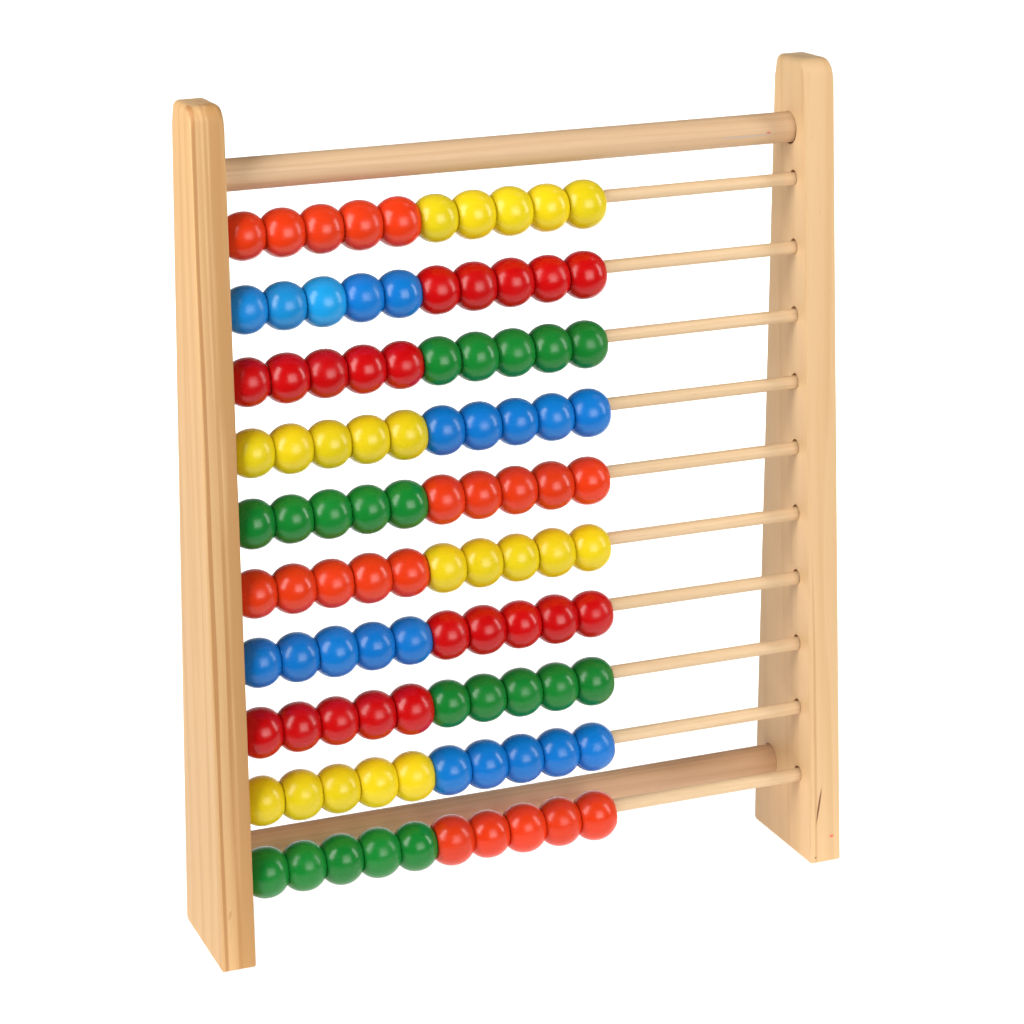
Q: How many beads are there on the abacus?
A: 100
